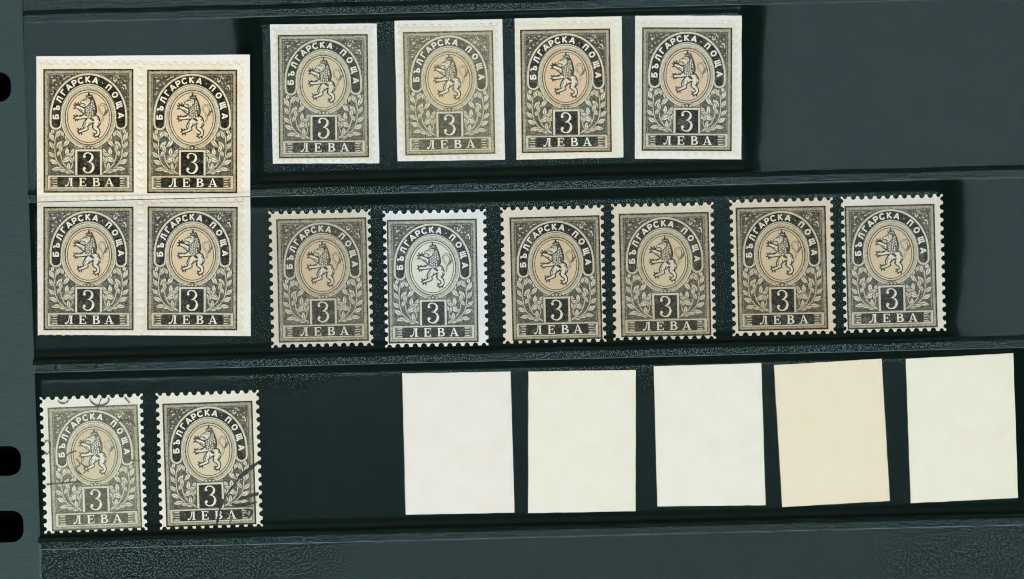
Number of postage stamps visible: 16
